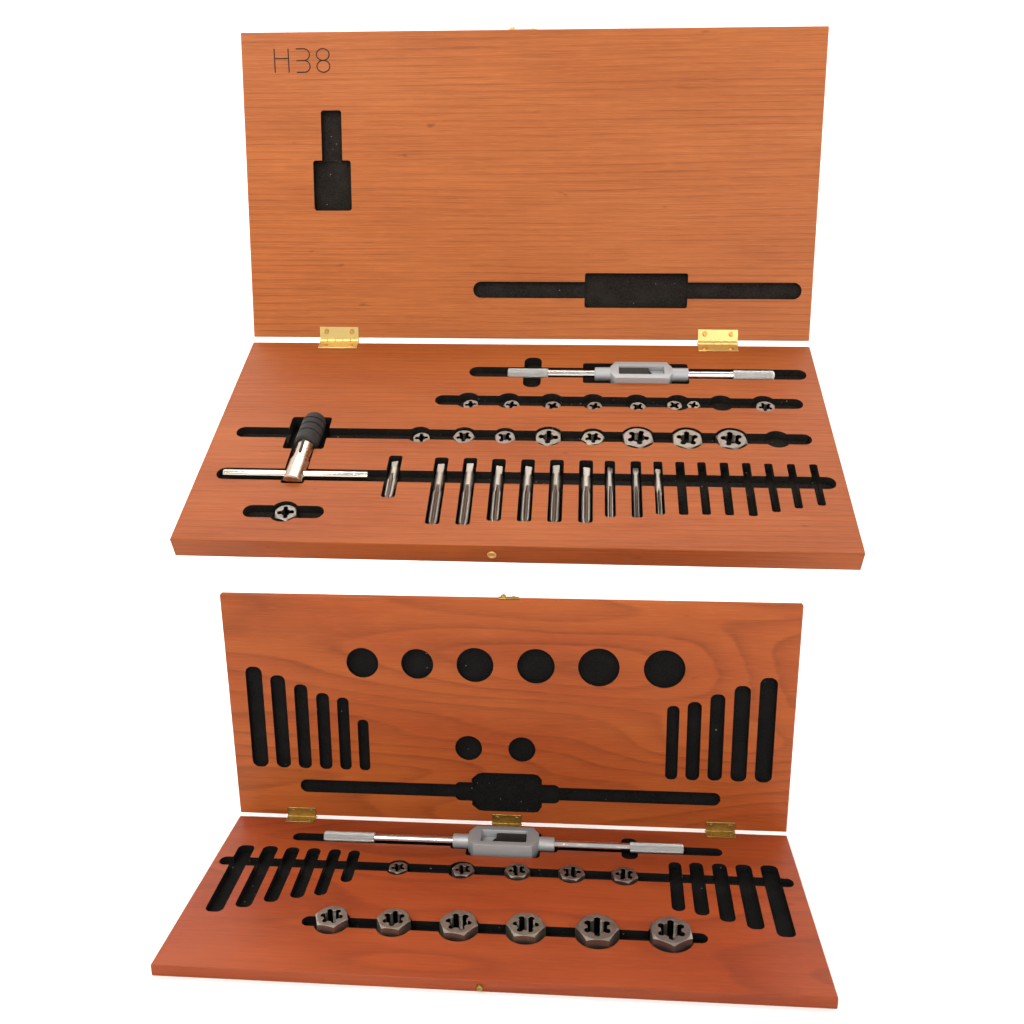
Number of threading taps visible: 10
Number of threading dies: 28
